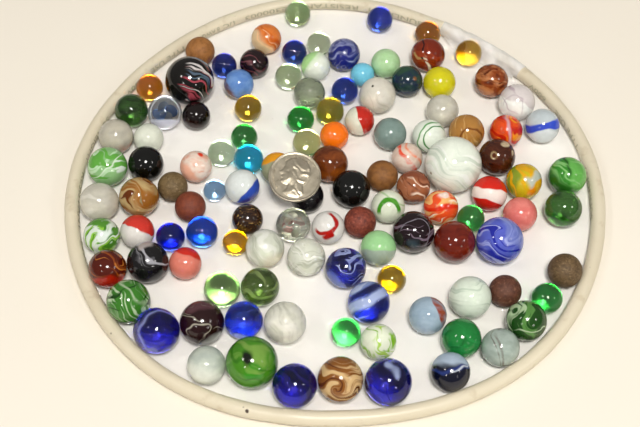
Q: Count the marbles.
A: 116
